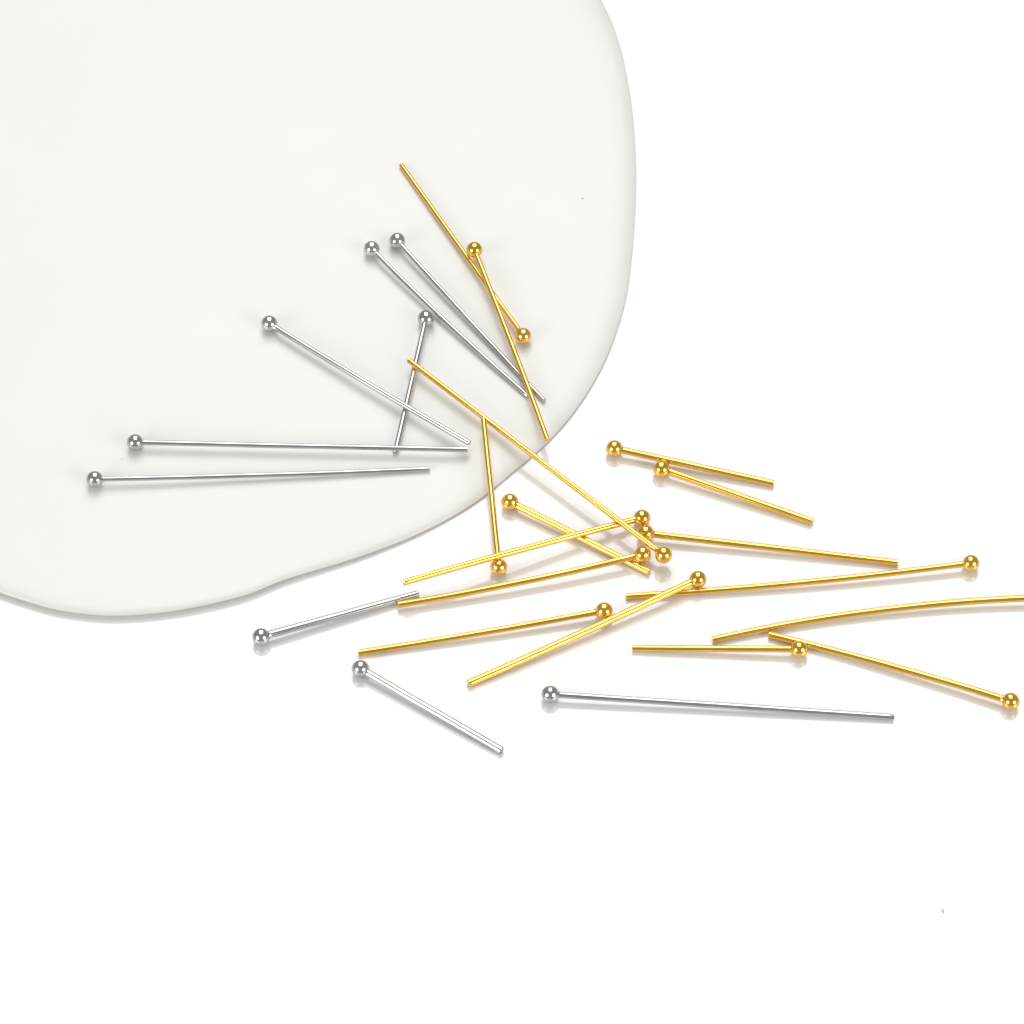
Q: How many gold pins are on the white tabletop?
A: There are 16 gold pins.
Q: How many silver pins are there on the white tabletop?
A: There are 9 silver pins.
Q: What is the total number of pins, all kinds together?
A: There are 25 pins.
